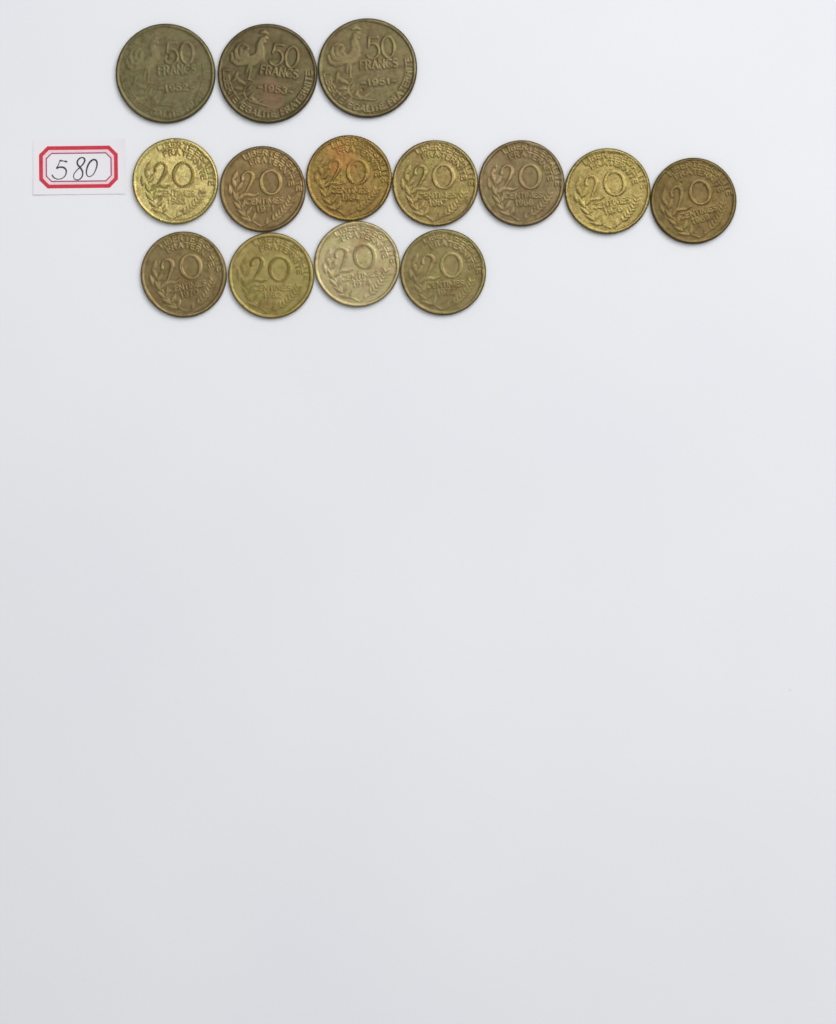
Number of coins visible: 14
